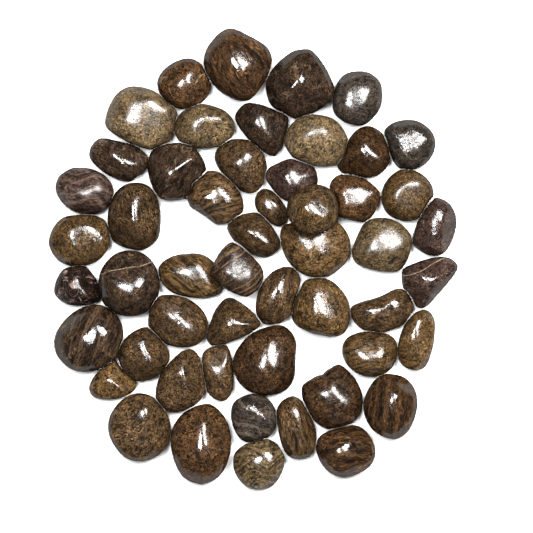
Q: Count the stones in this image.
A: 52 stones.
